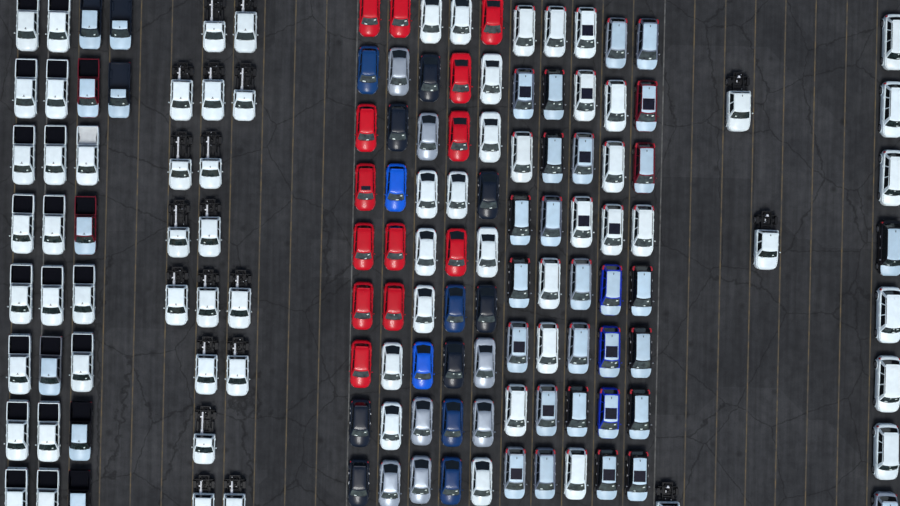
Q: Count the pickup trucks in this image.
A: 26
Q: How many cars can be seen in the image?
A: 93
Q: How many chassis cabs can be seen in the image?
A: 20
